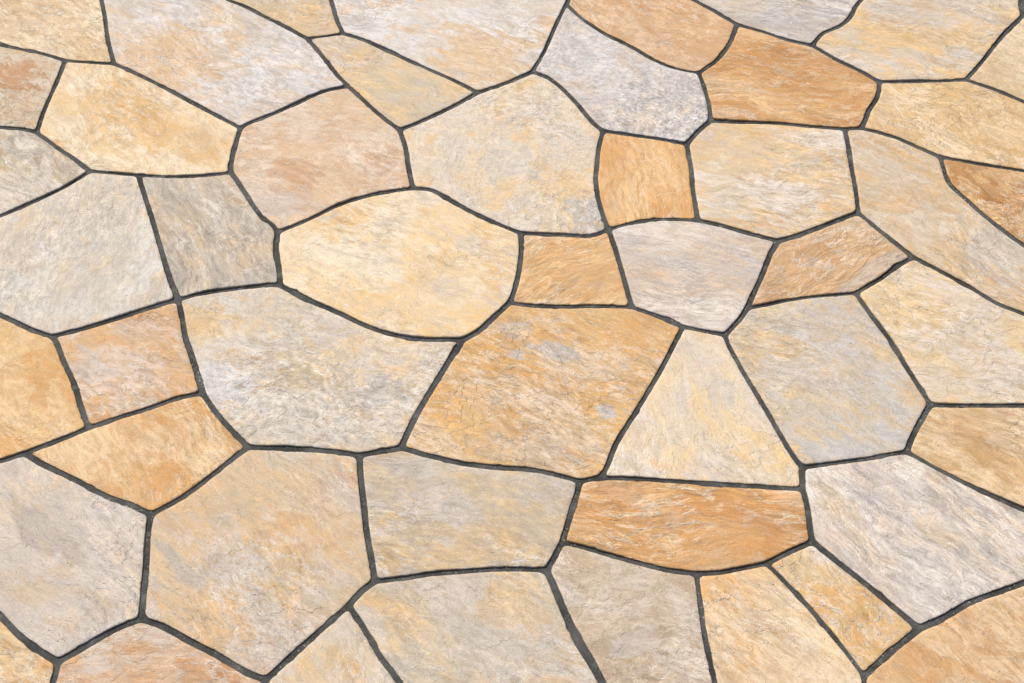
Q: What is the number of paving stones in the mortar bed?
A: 49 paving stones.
